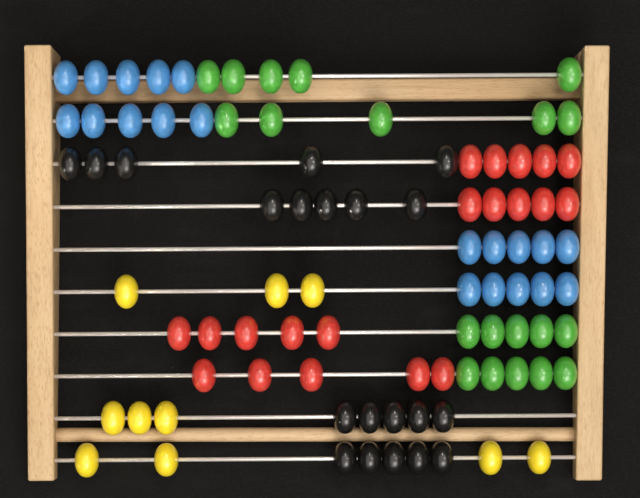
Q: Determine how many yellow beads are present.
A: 10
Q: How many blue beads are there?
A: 20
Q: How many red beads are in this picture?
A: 20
